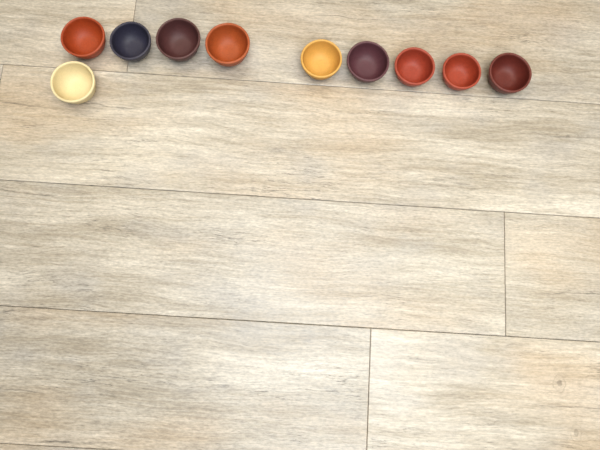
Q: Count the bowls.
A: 10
